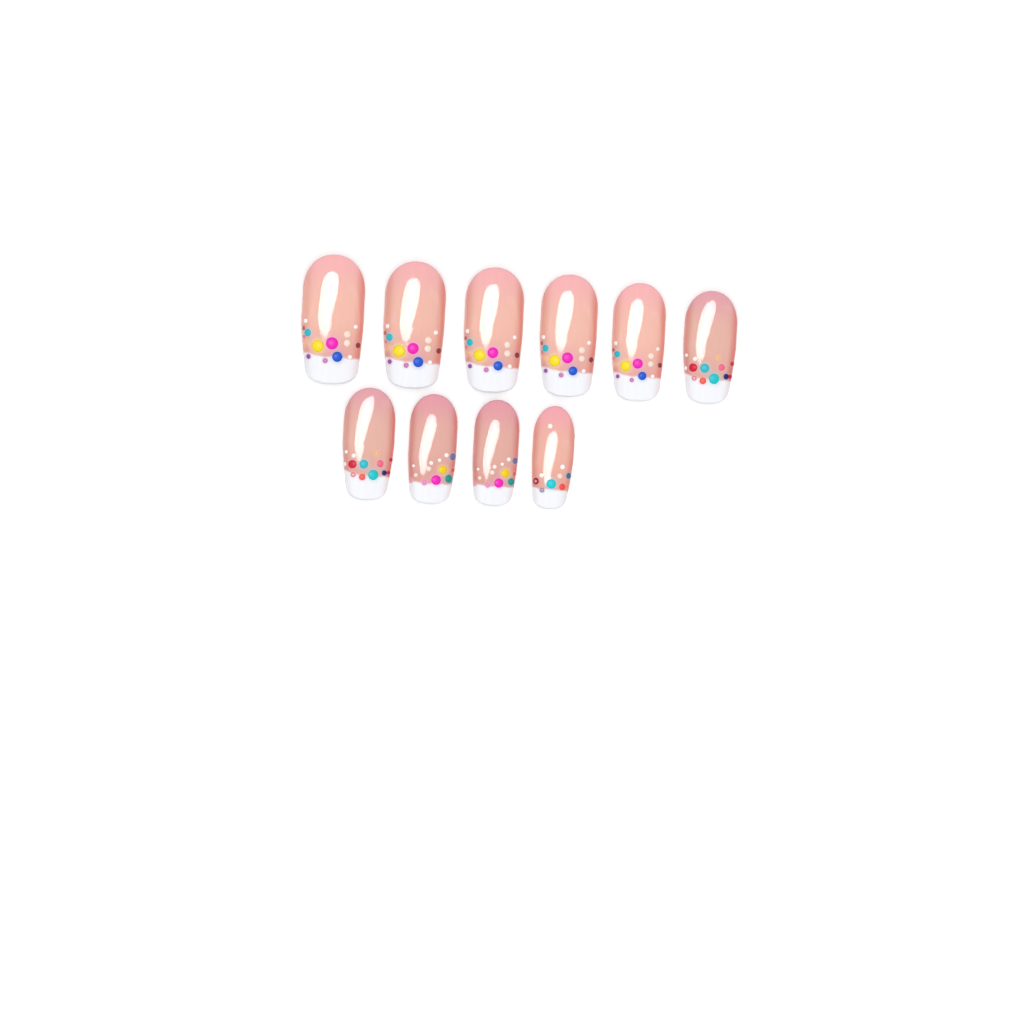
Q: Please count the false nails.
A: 10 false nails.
